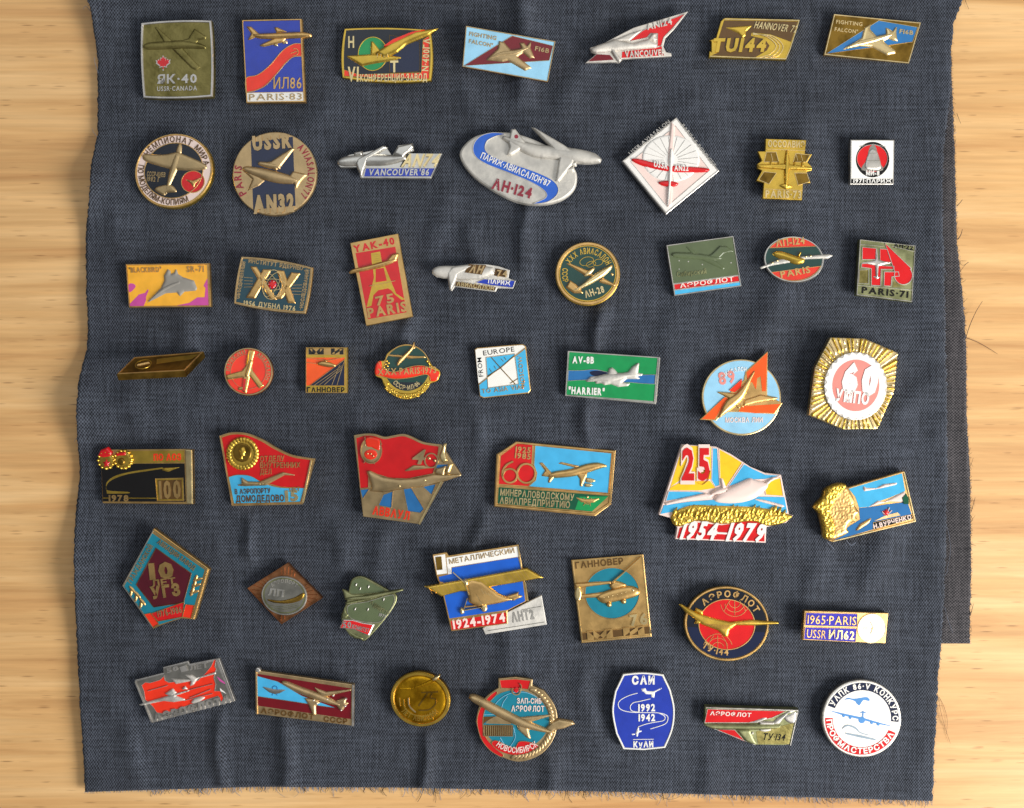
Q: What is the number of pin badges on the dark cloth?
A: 50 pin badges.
